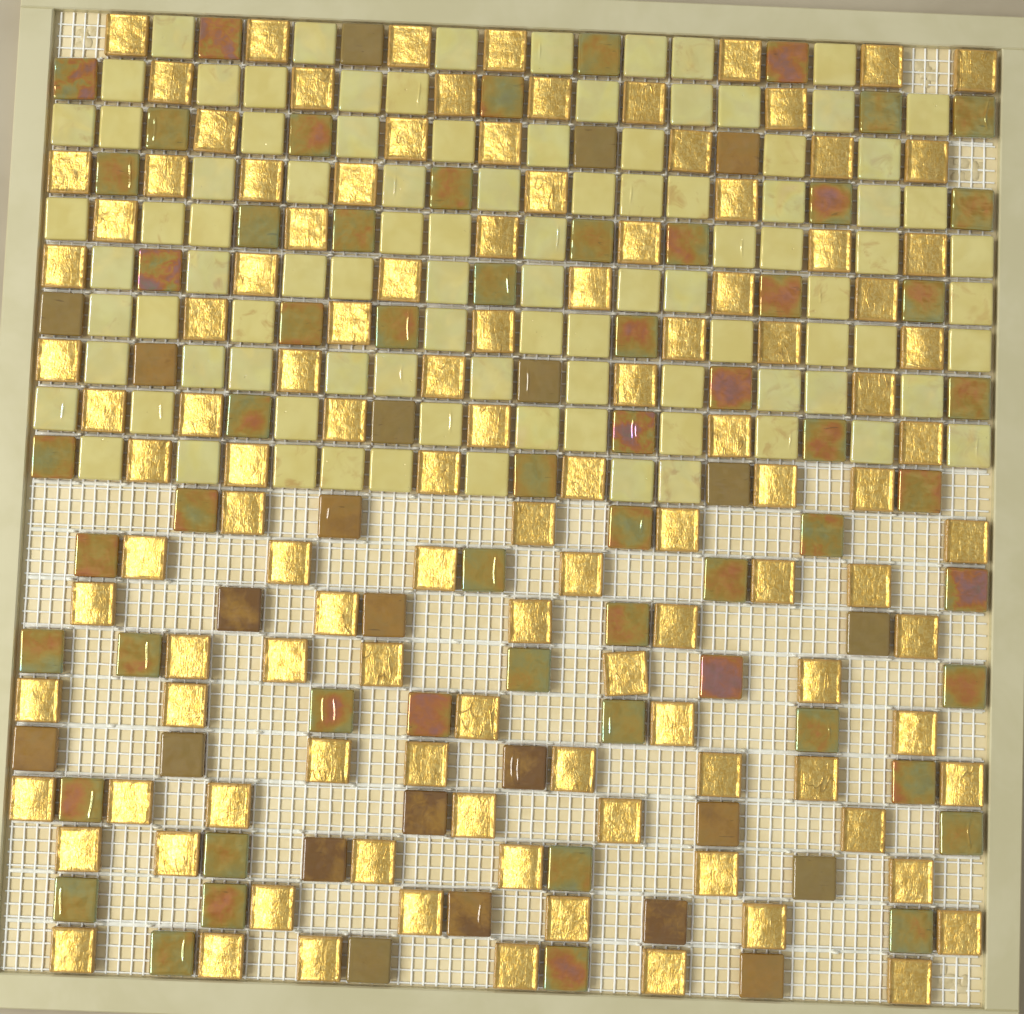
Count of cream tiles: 95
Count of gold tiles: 114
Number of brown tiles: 82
